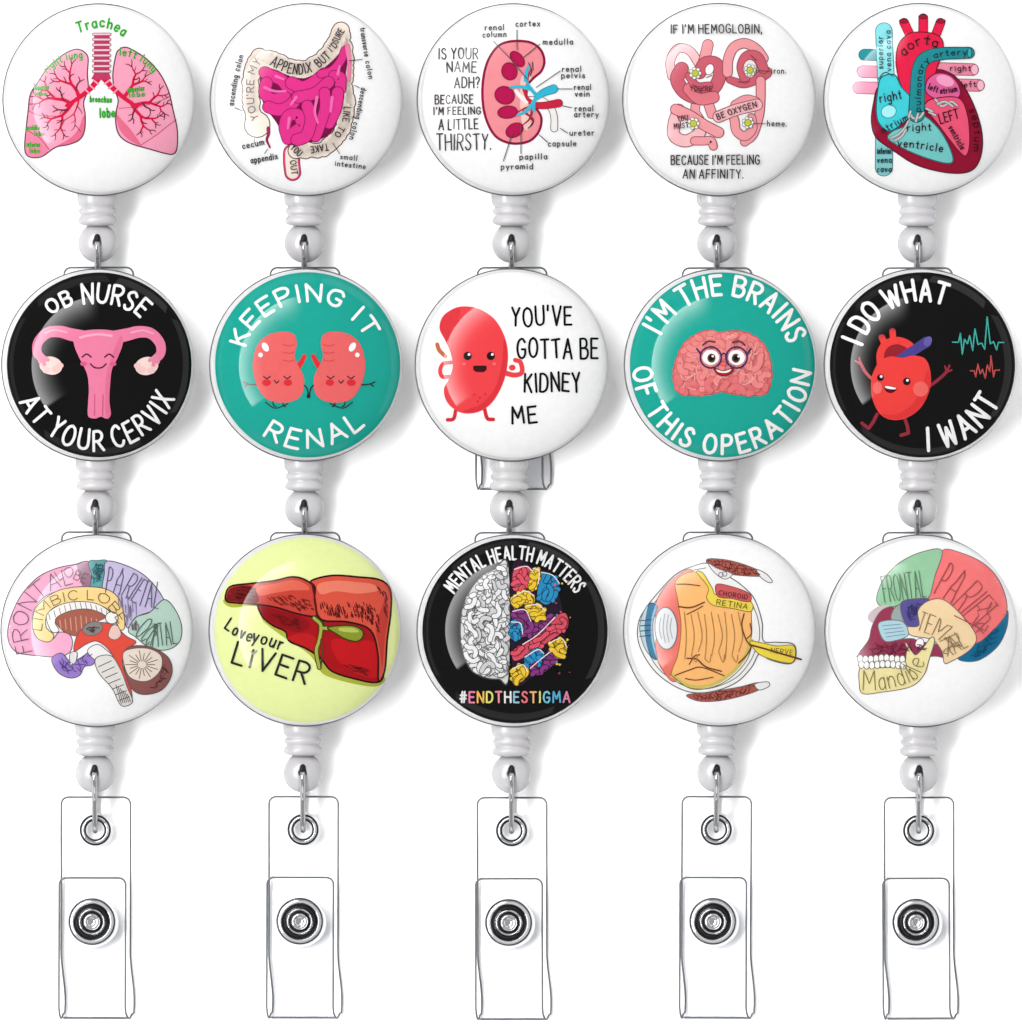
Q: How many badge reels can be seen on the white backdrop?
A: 15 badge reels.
